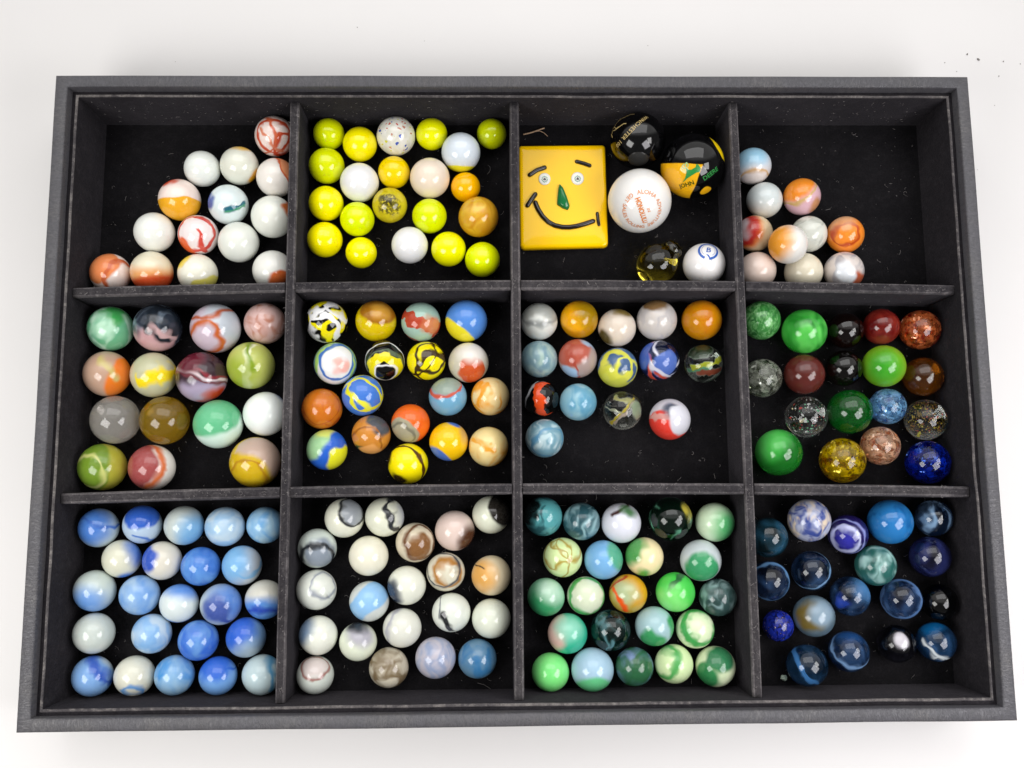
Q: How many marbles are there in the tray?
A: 200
